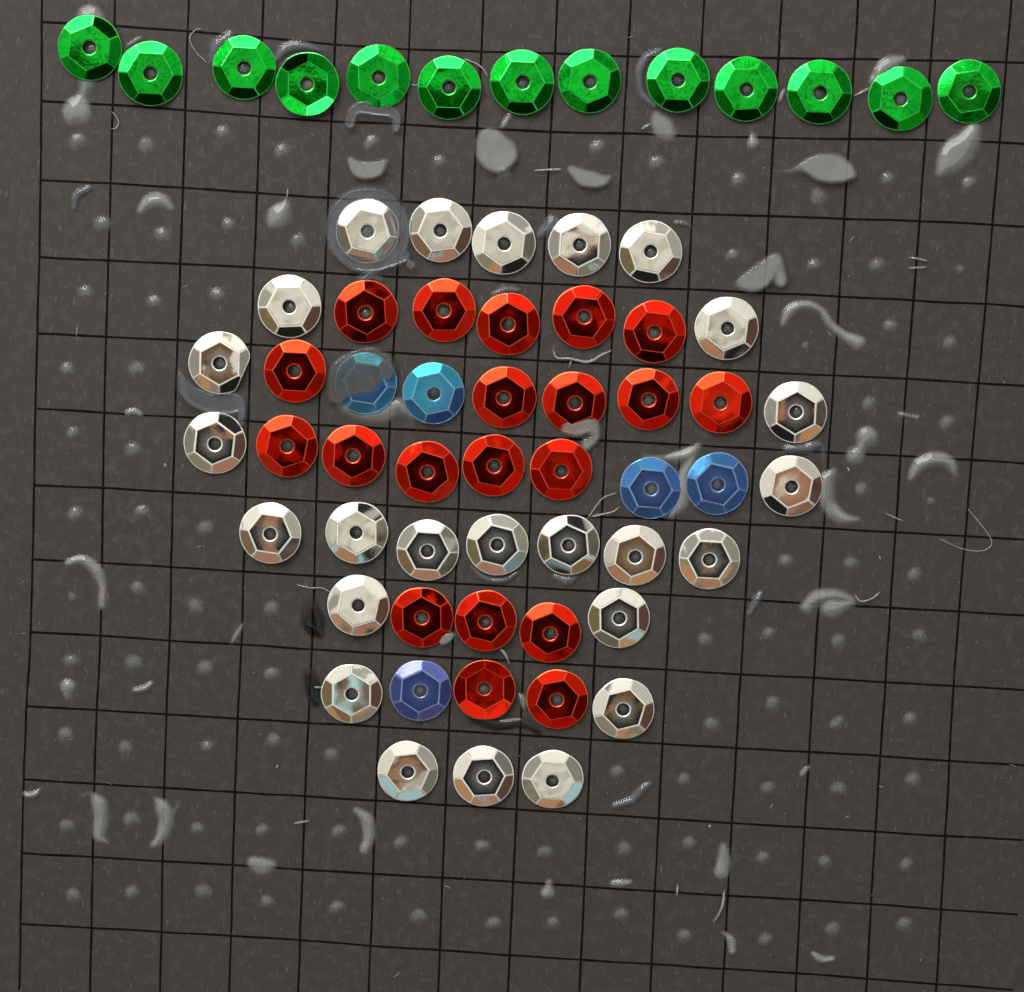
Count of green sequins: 13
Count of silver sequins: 25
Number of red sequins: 20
